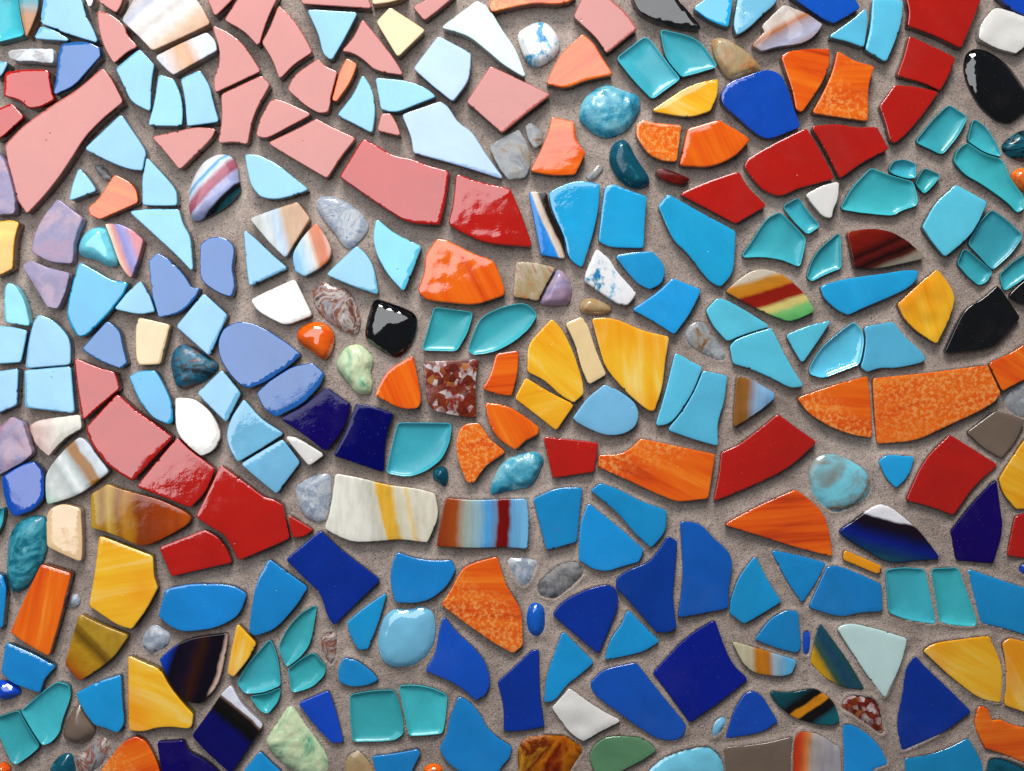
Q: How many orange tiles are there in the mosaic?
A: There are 27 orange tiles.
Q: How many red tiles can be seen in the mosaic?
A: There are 20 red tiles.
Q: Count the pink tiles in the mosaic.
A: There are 18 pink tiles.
